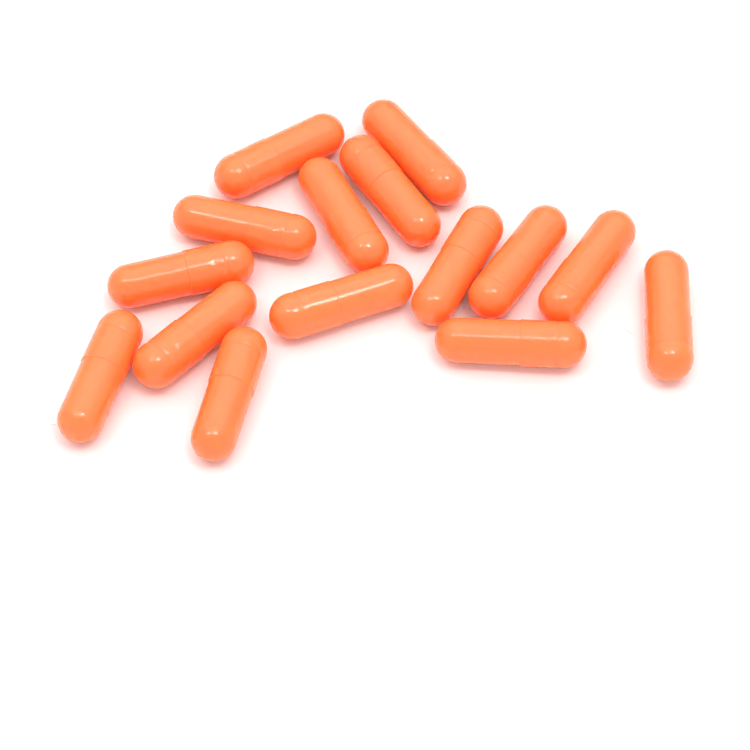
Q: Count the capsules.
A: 15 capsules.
